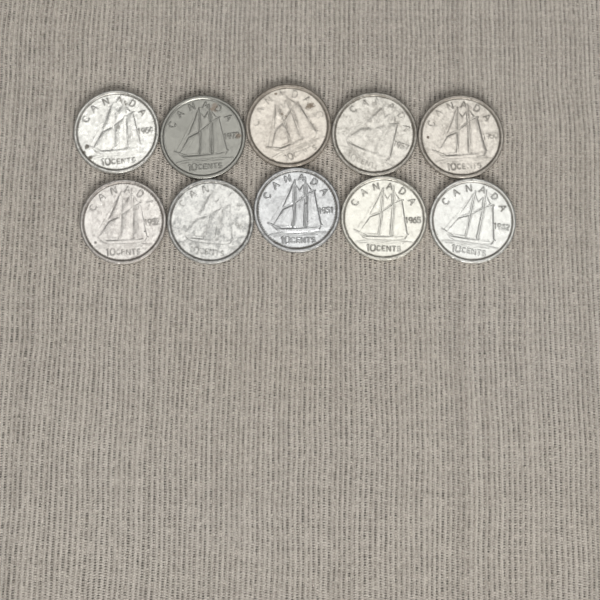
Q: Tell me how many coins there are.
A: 10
